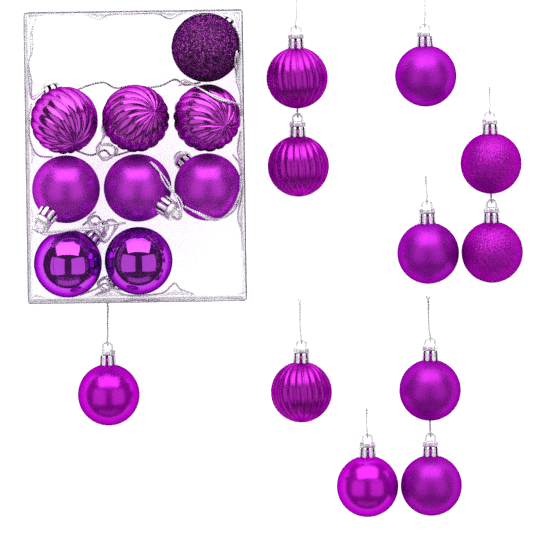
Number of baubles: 20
